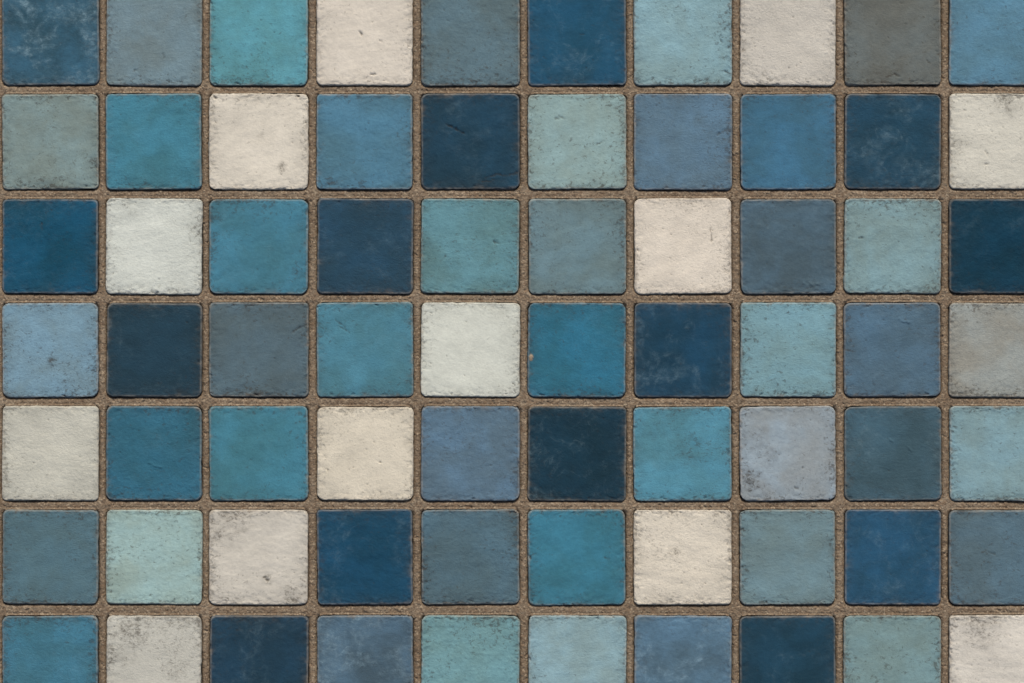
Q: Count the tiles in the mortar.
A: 70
